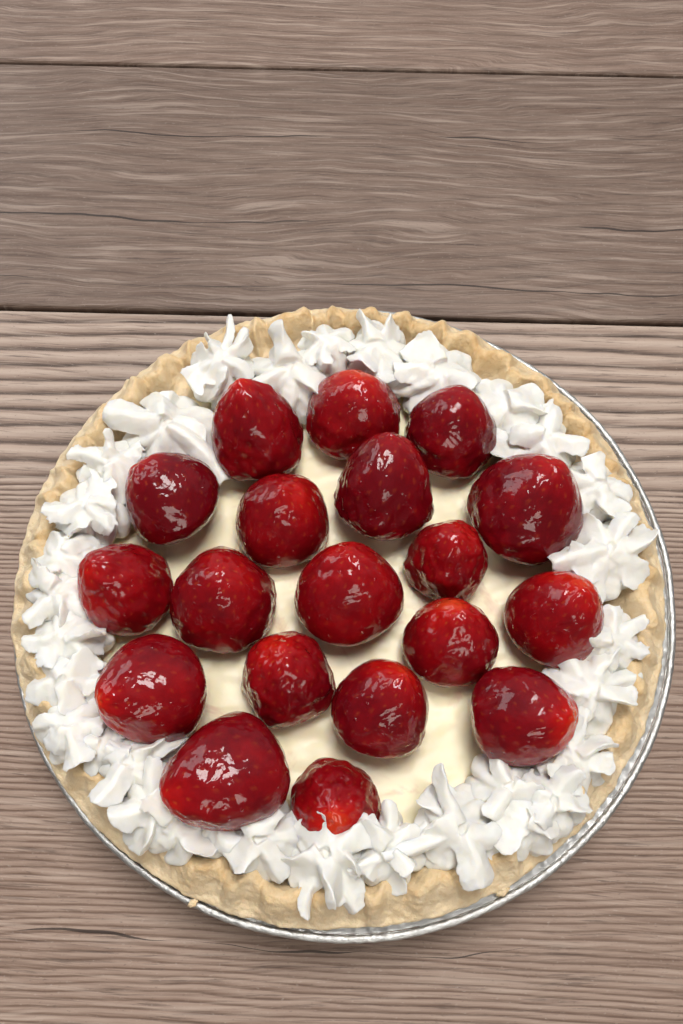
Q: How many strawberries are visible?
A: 19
